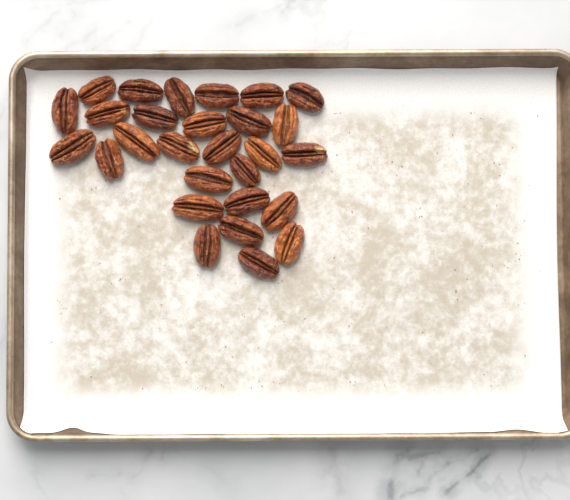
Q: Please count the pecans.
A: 28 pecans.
